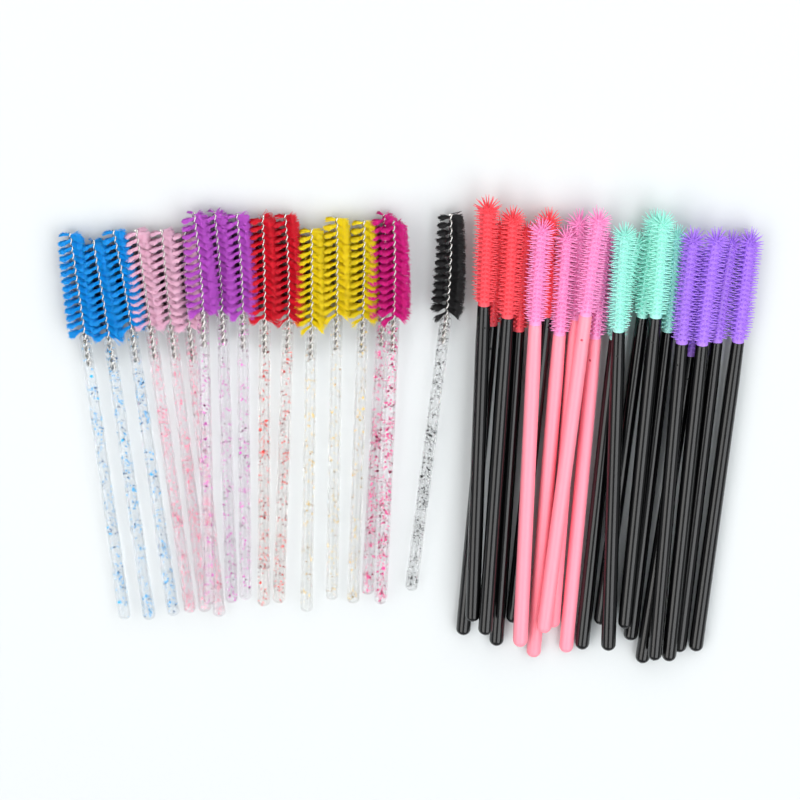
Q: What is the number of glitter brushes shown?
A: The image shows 17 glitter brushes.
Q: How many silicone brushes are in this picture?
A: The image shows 20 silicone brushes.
